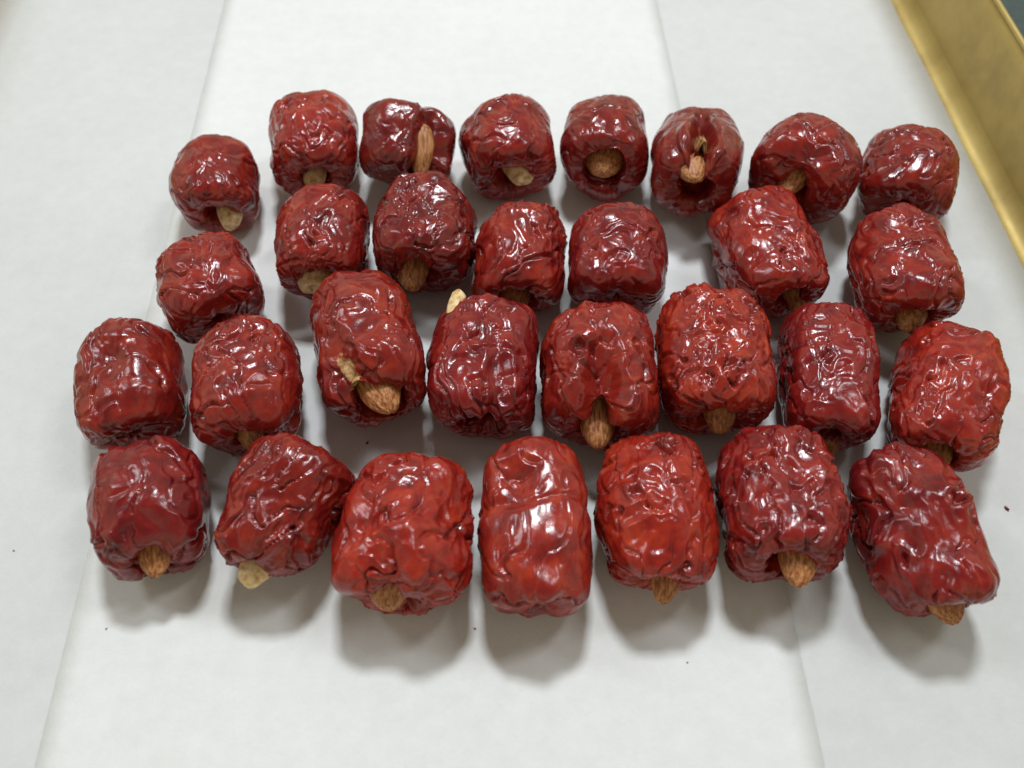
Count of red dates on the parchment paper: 30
